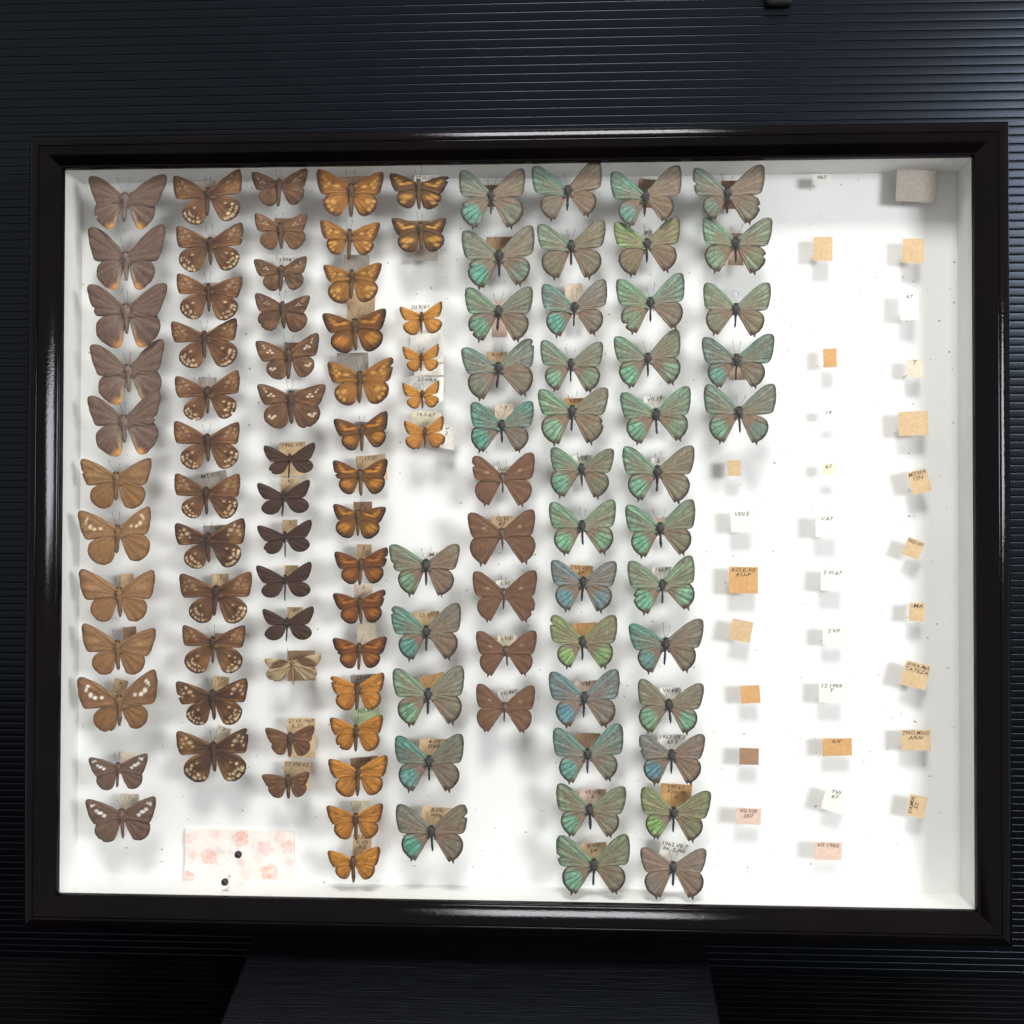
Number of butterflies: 106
